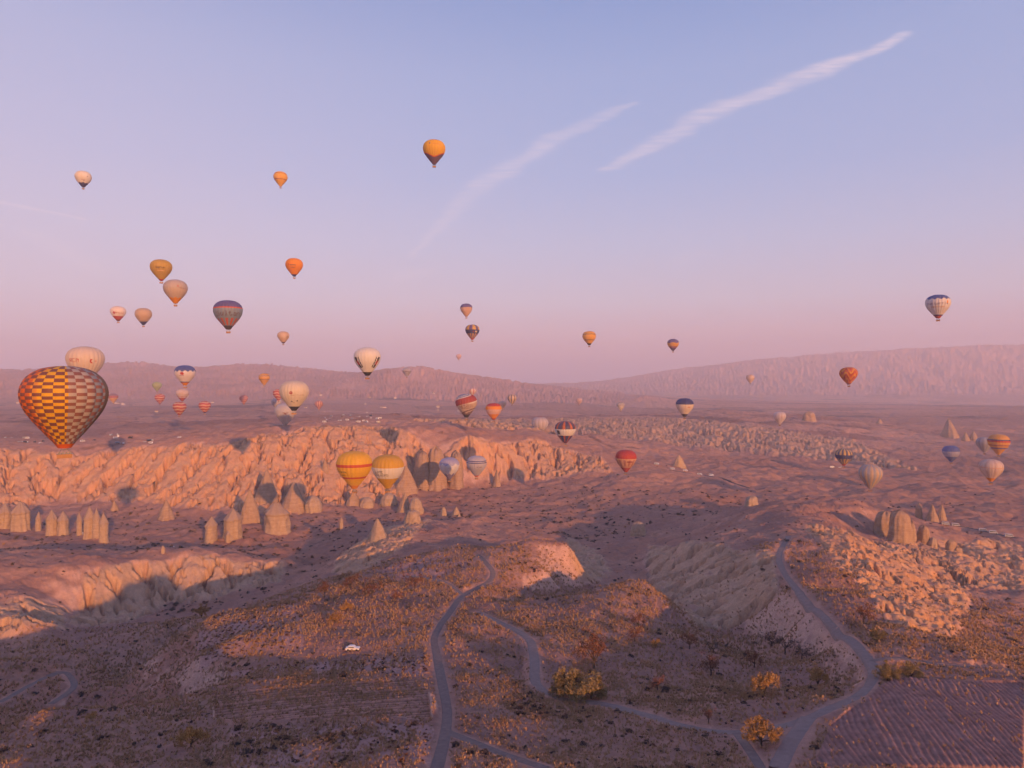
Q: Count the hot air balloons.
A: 58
